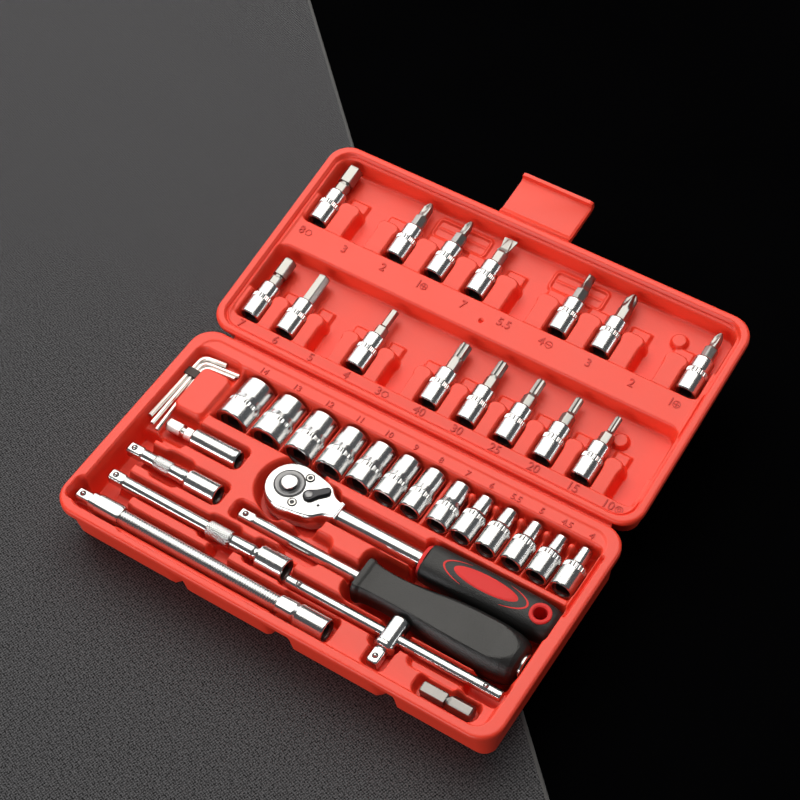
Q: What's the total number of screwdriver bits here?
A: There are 15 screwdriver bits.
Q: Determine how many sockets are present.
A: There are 13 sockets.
